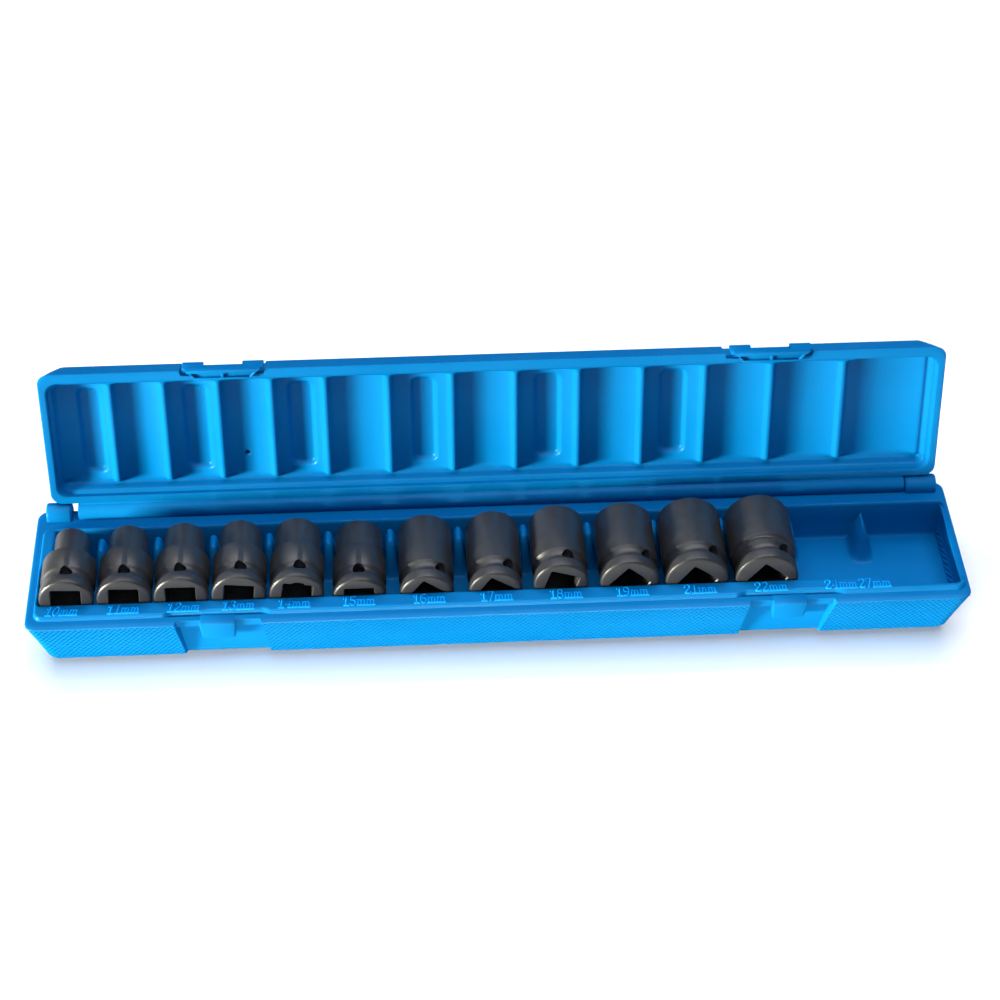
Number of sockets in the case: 12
